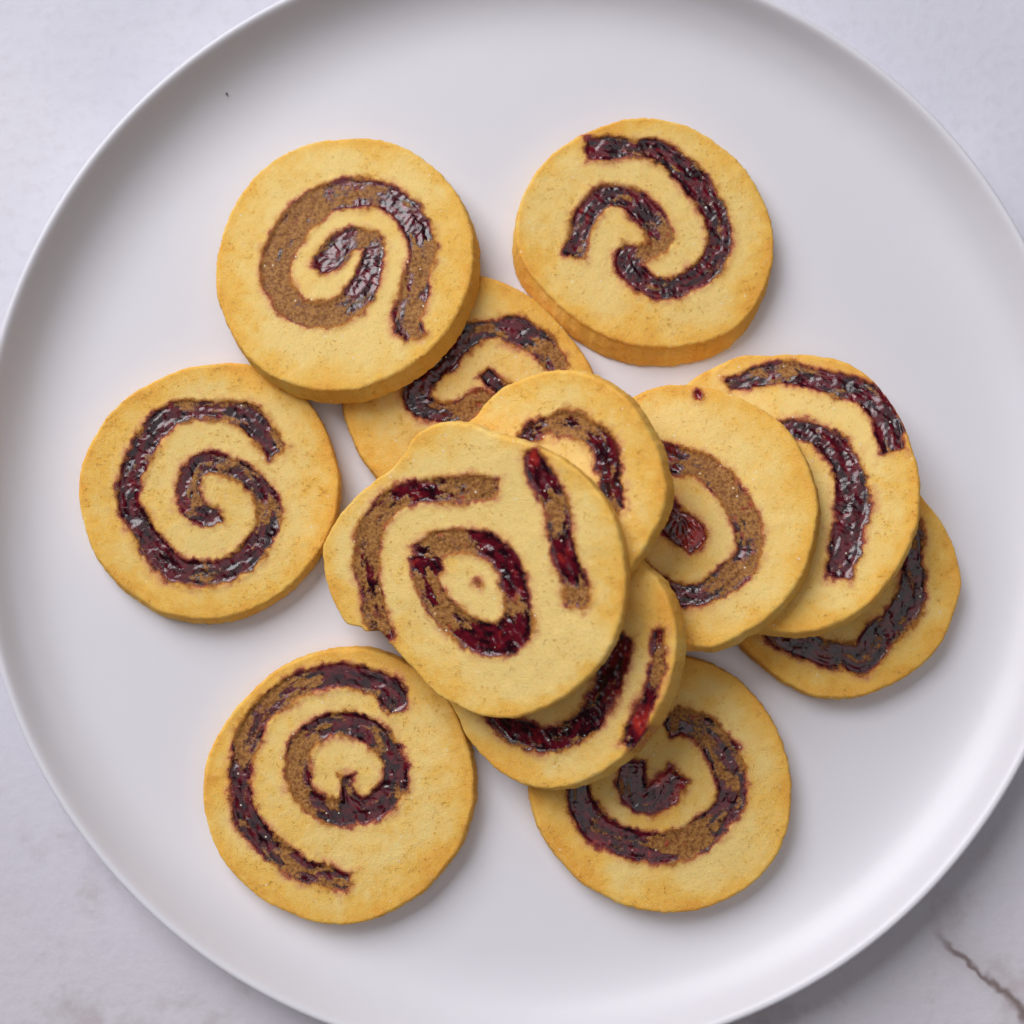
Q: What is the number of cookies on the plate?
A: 12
